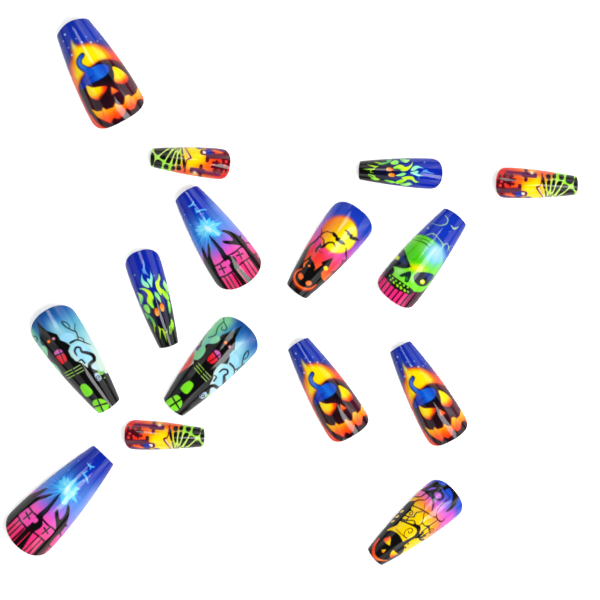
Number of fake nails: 15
